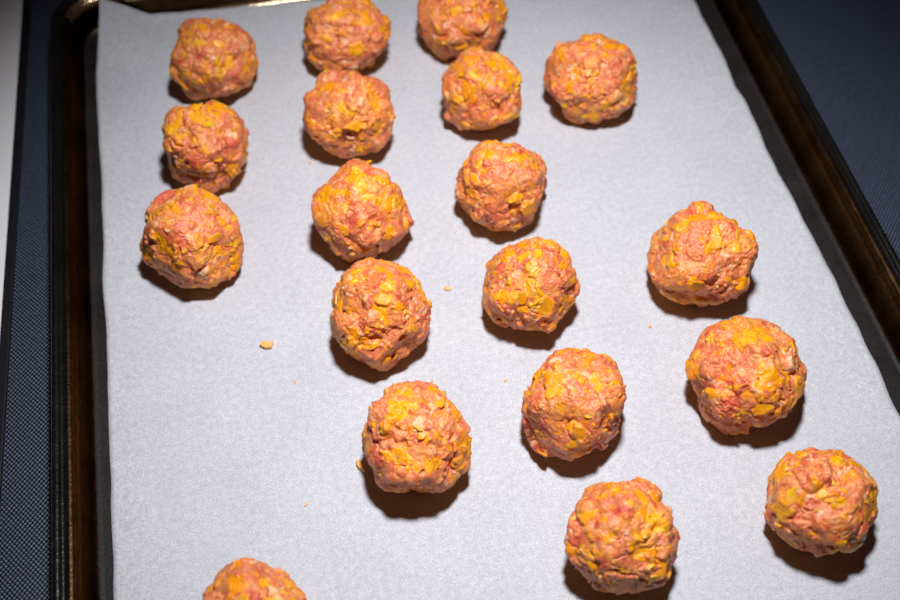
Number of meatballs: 19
